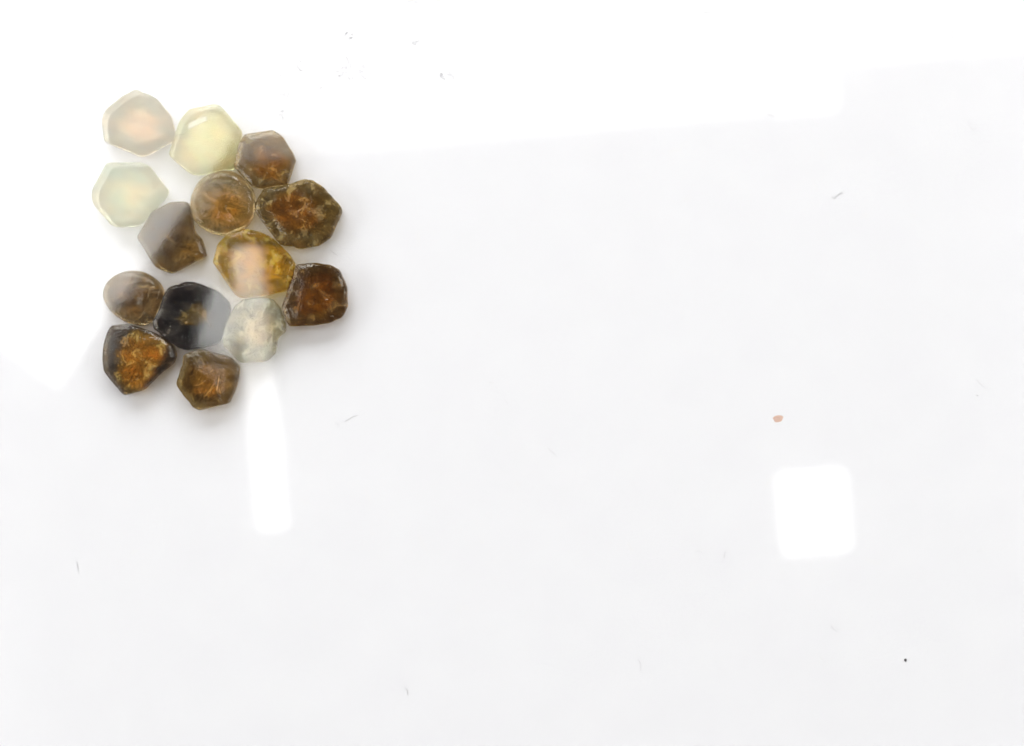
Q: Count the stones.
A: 14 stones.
